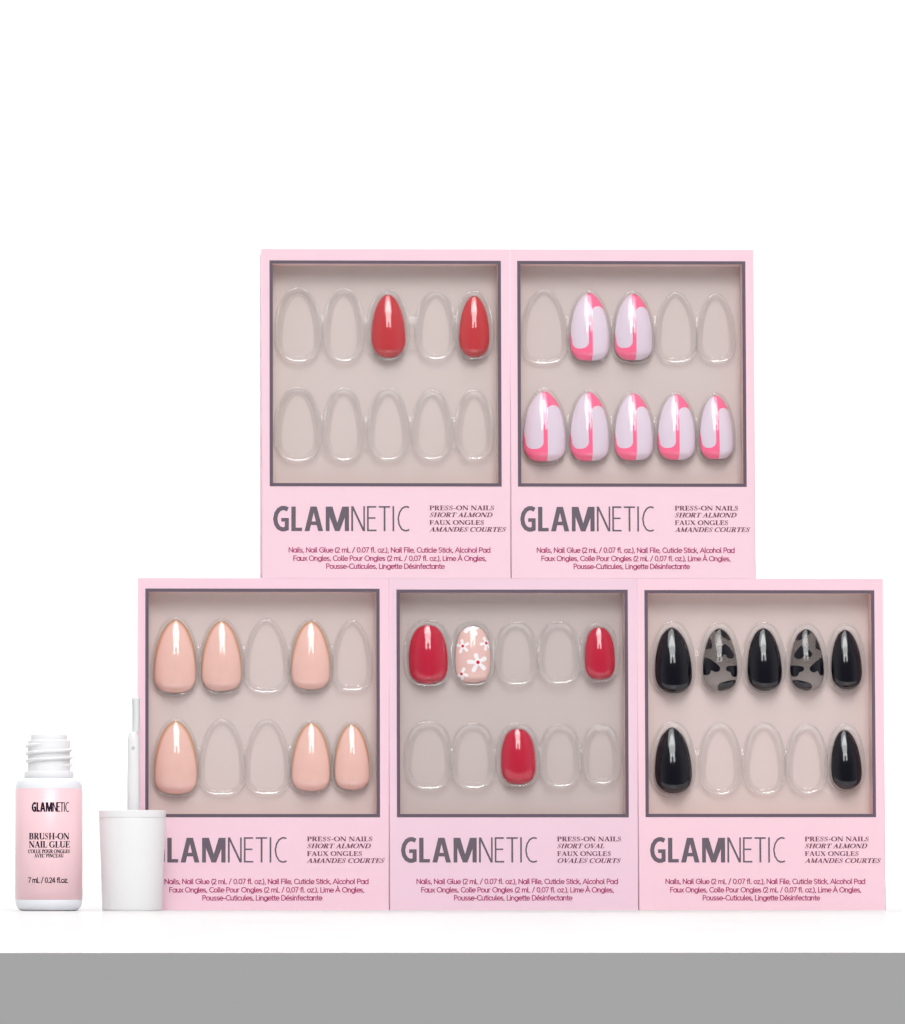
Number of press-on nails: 26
